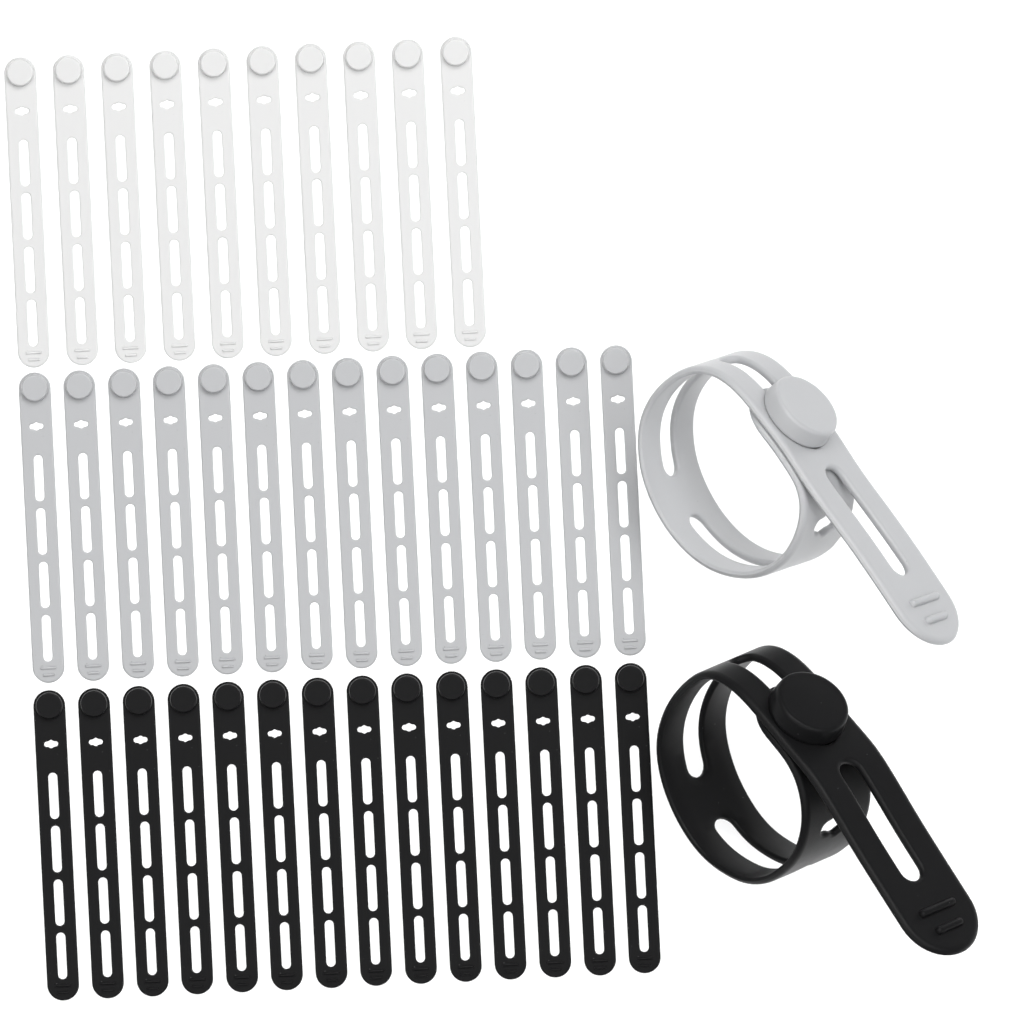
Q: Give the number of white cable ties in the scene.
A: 10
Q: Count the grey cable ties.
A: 15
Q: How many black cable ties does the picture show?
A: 15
